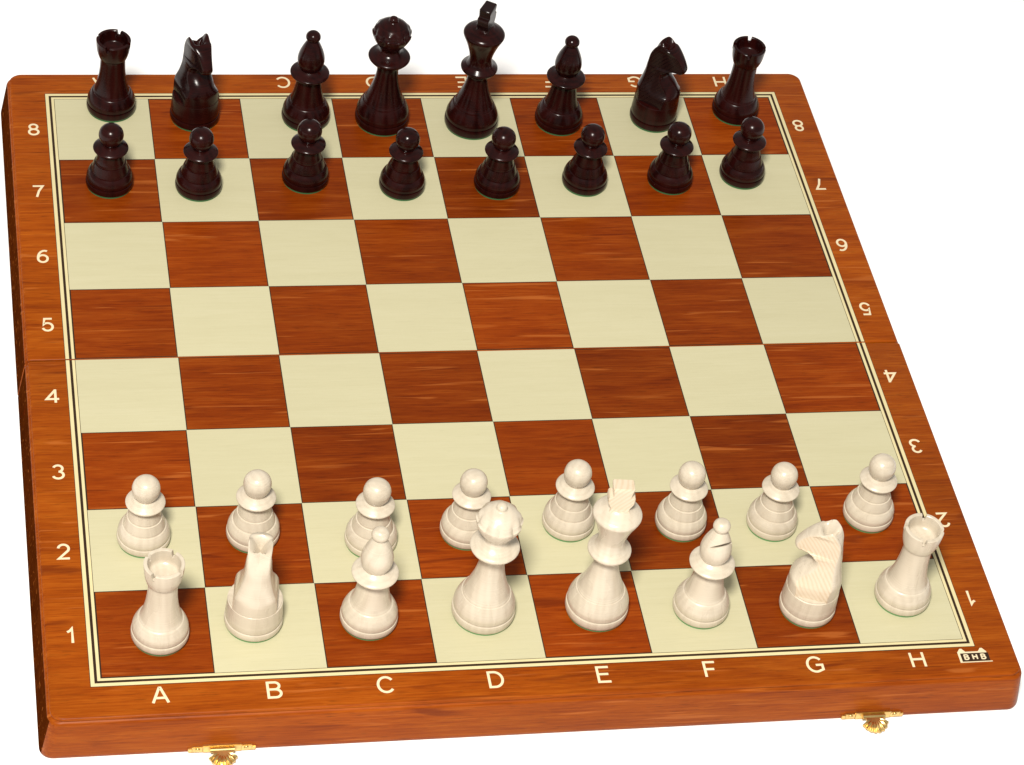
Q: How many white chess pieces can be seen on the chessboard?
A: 16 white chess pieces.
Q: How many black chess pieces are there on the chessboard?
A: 16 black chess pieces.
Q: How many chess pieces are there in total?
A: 32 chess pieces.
